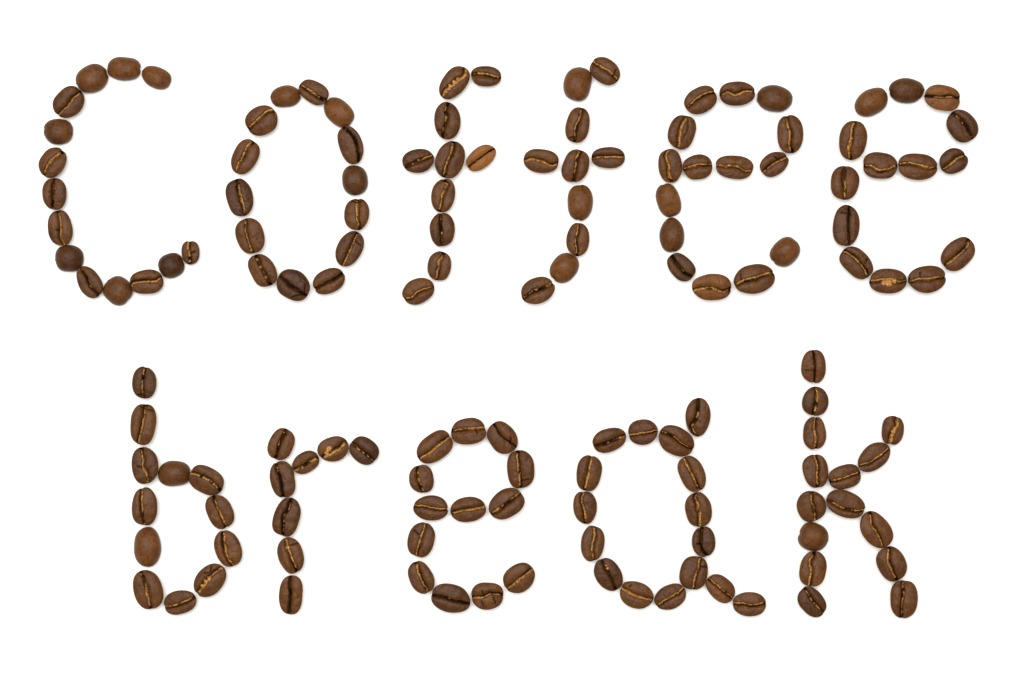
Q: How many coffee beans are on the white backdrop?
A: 141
